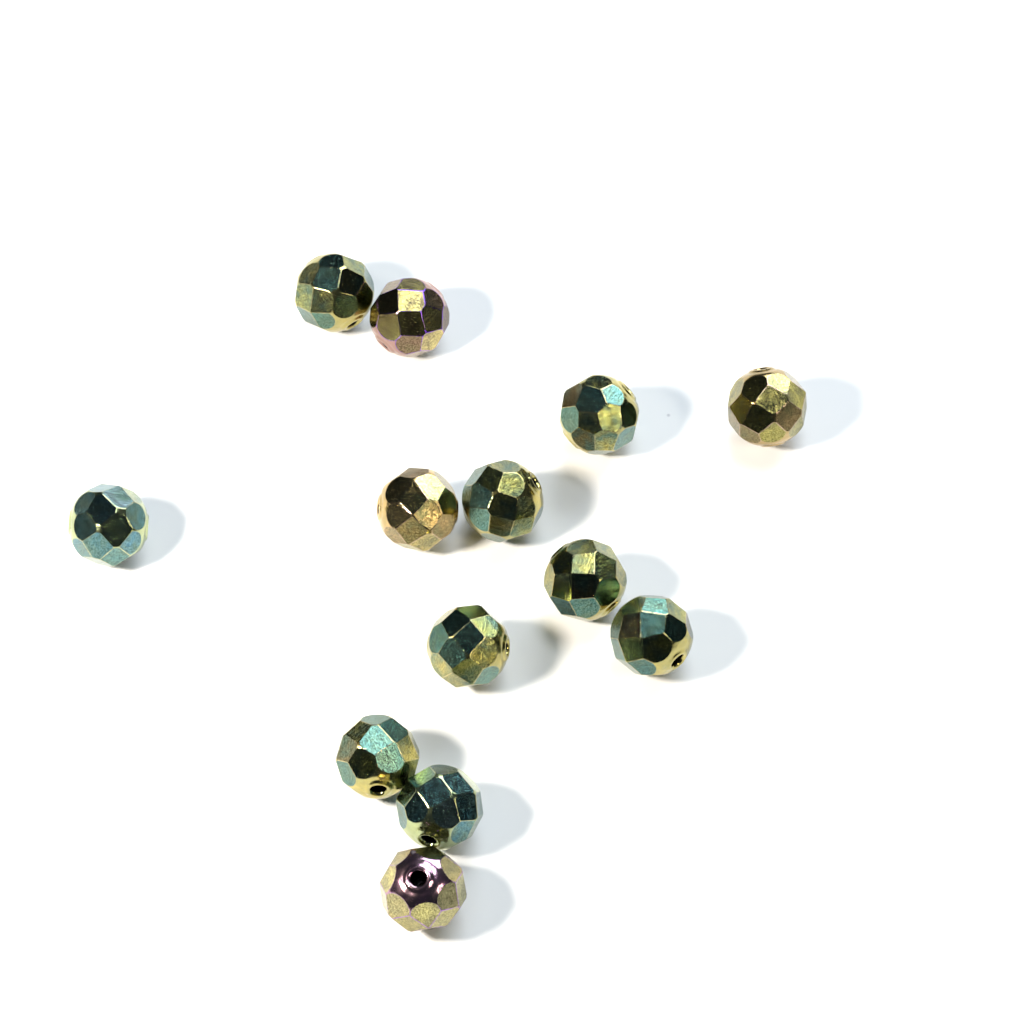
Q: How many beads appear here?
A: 13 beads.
